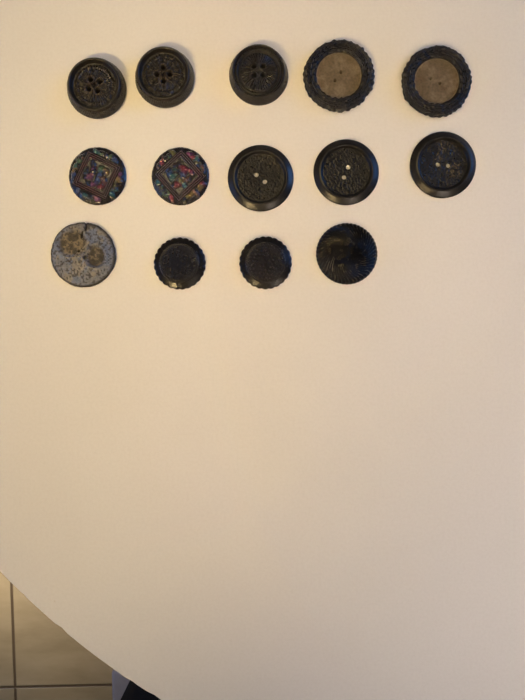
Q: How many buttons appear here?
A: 14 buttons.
